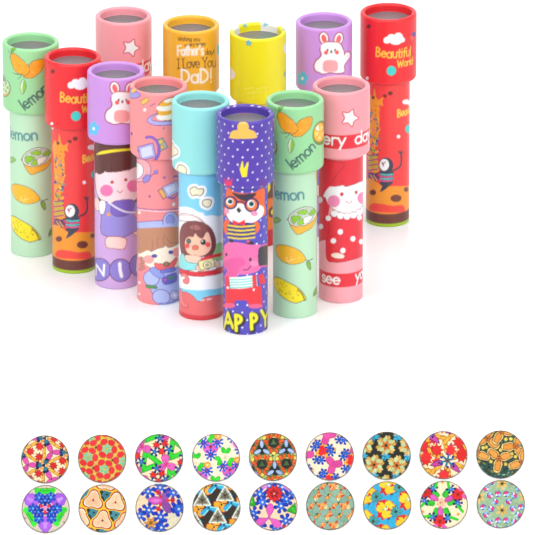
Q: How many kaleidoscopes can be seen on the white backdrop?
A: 13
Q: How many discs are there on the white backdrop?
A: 18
